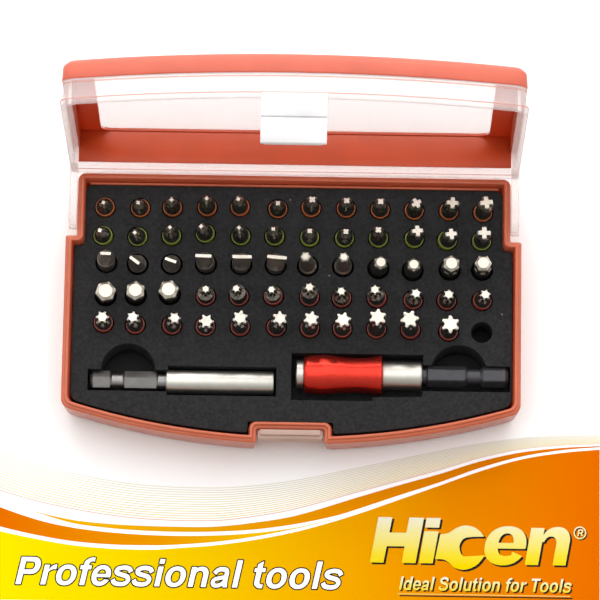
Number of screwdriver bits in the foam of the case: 59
